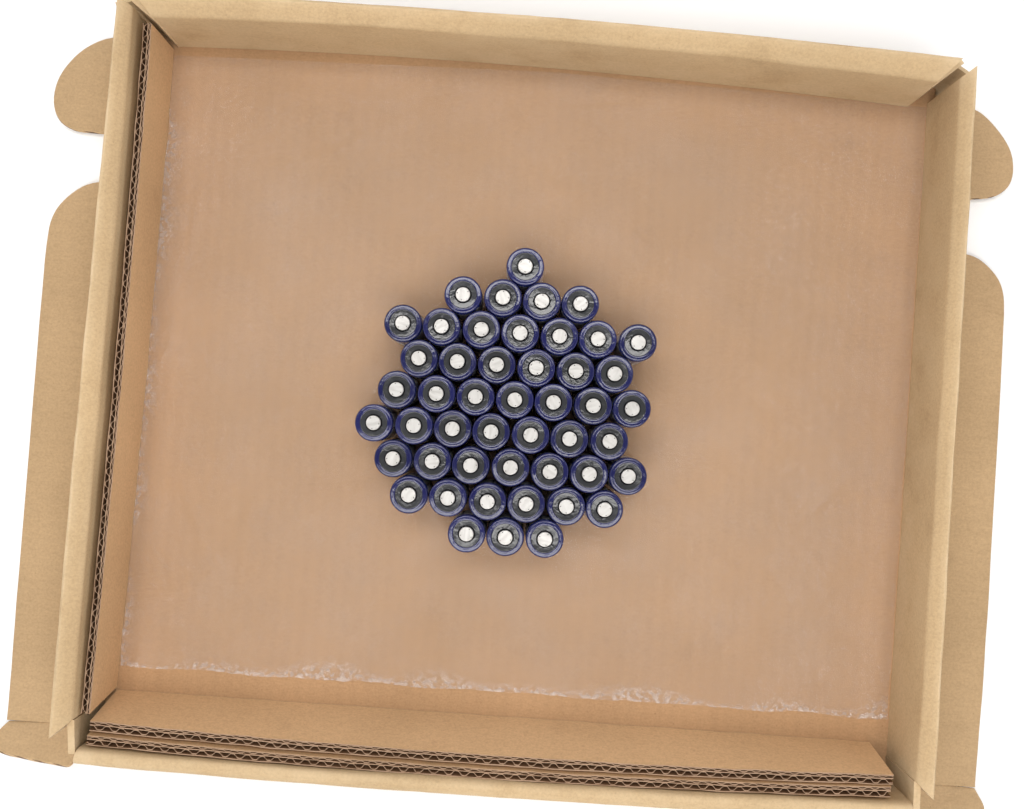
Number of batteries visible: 48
